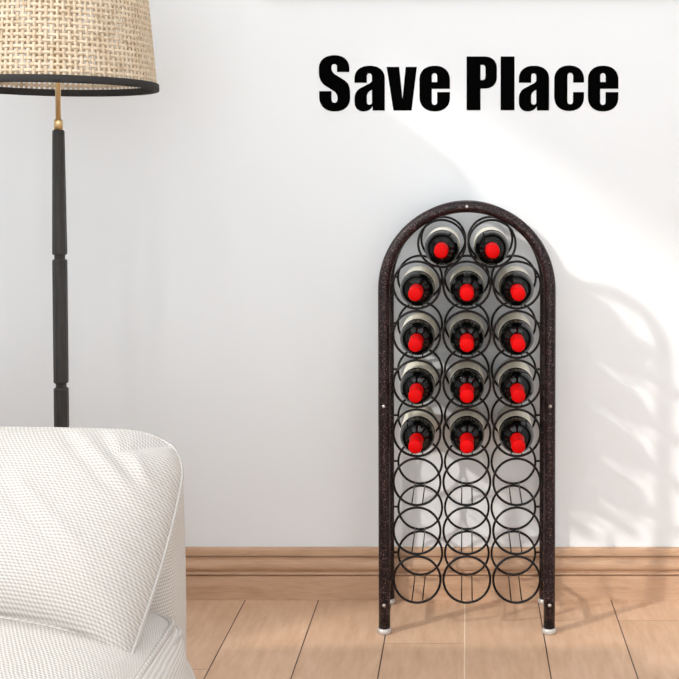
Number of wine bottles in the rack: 14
